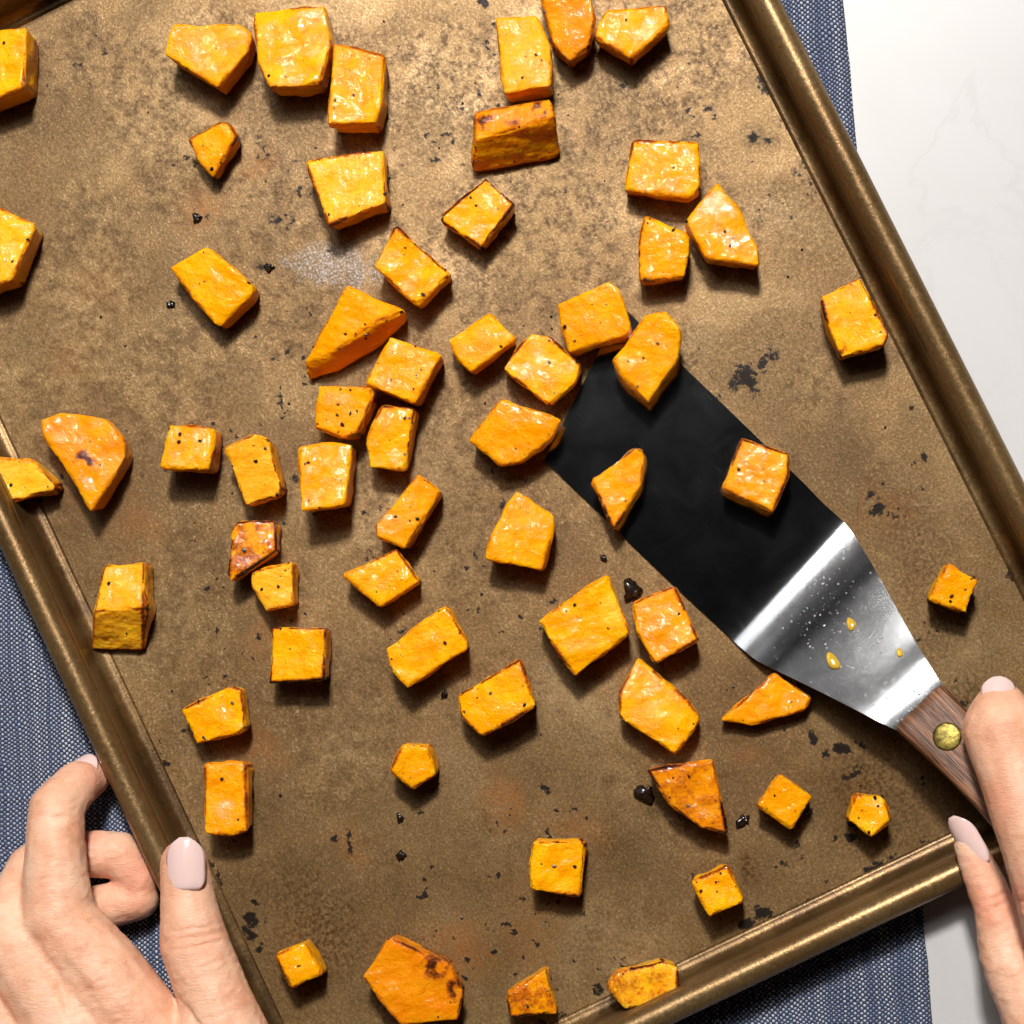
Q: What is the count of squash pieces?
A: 60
